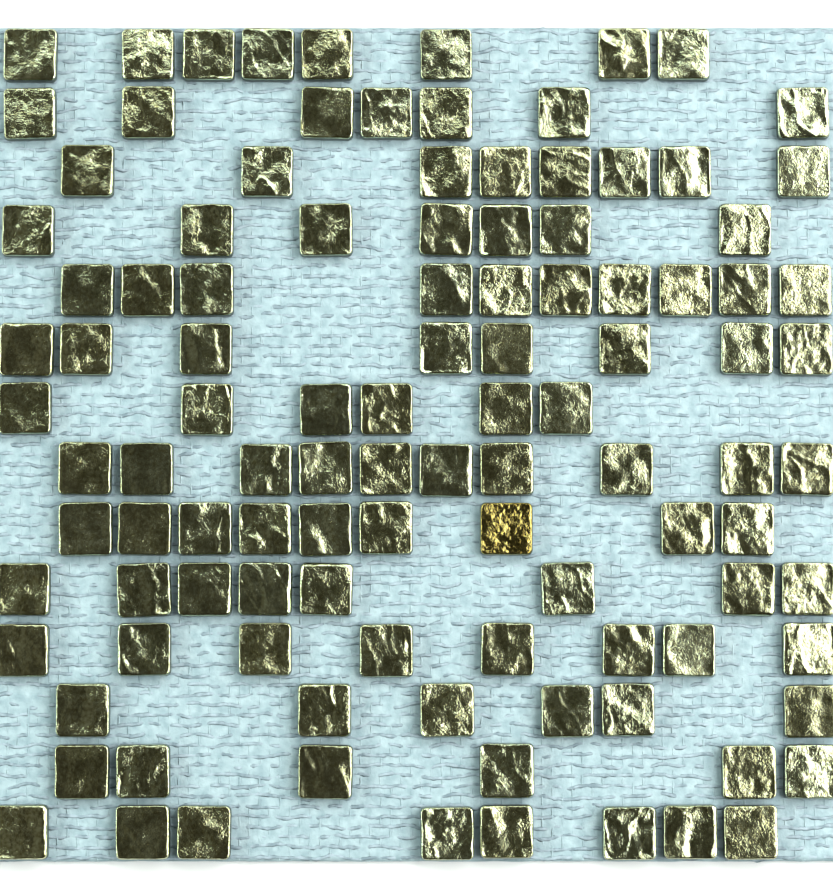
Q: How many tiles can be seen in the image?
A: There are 109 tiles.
